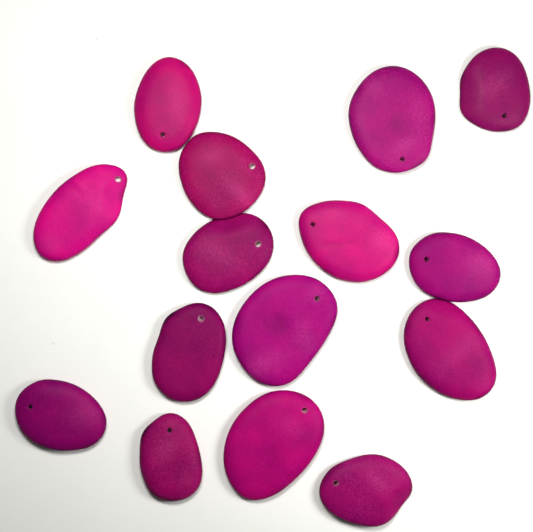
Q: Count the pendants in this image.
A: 15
